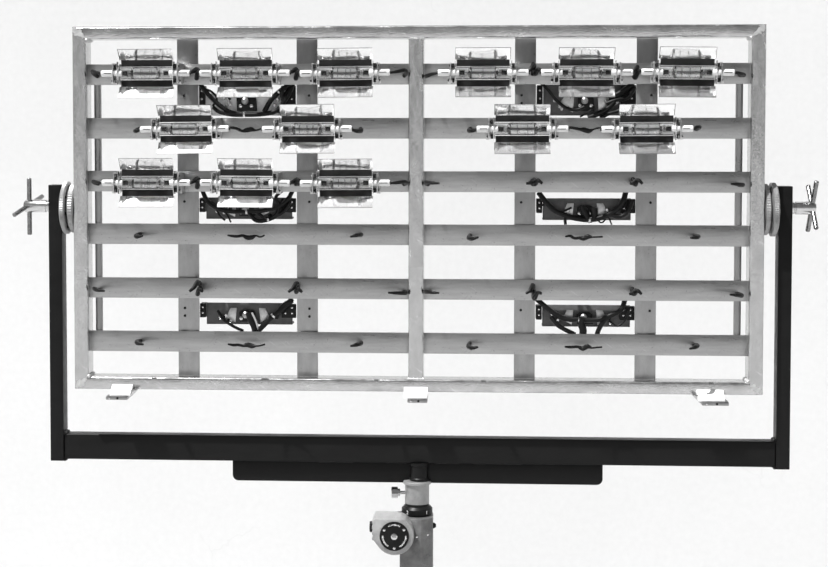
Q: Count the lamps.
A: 13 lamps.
